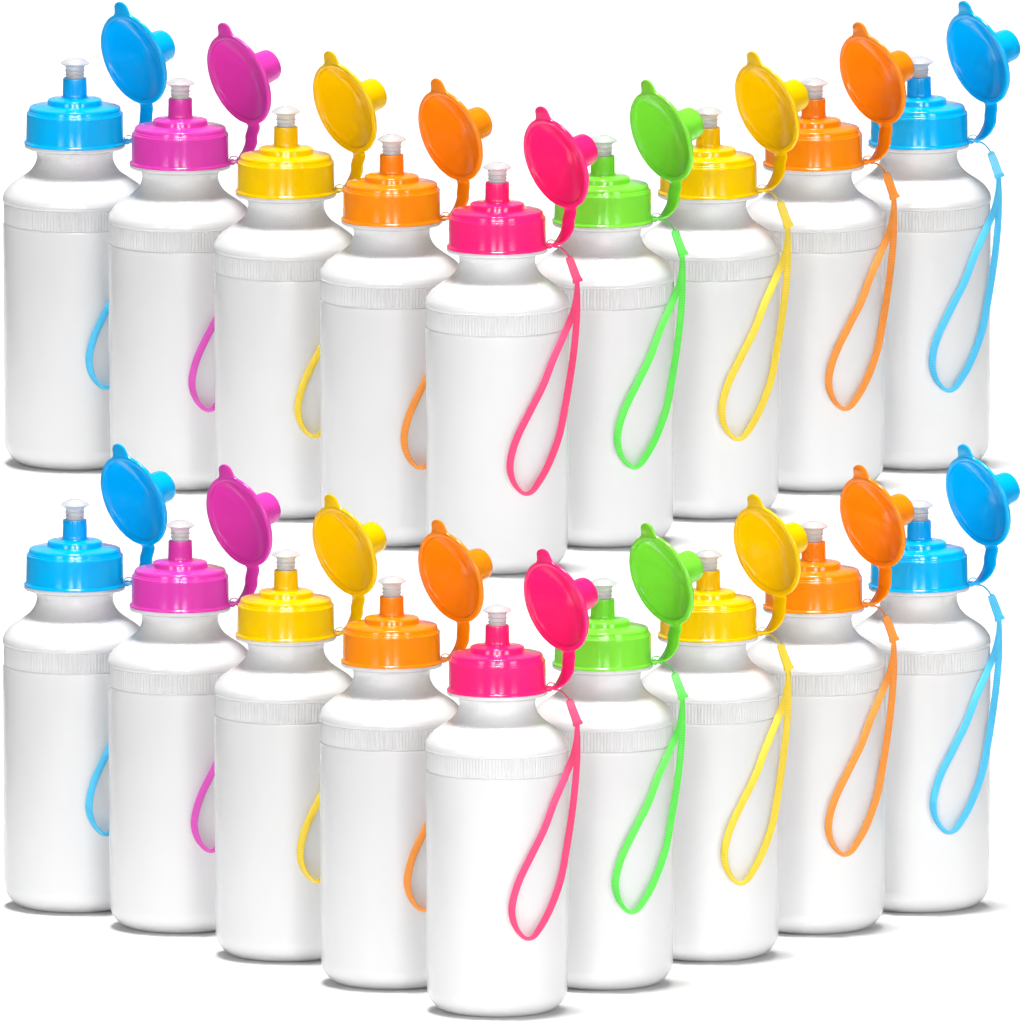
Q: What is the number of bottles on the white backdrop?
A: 18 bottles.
